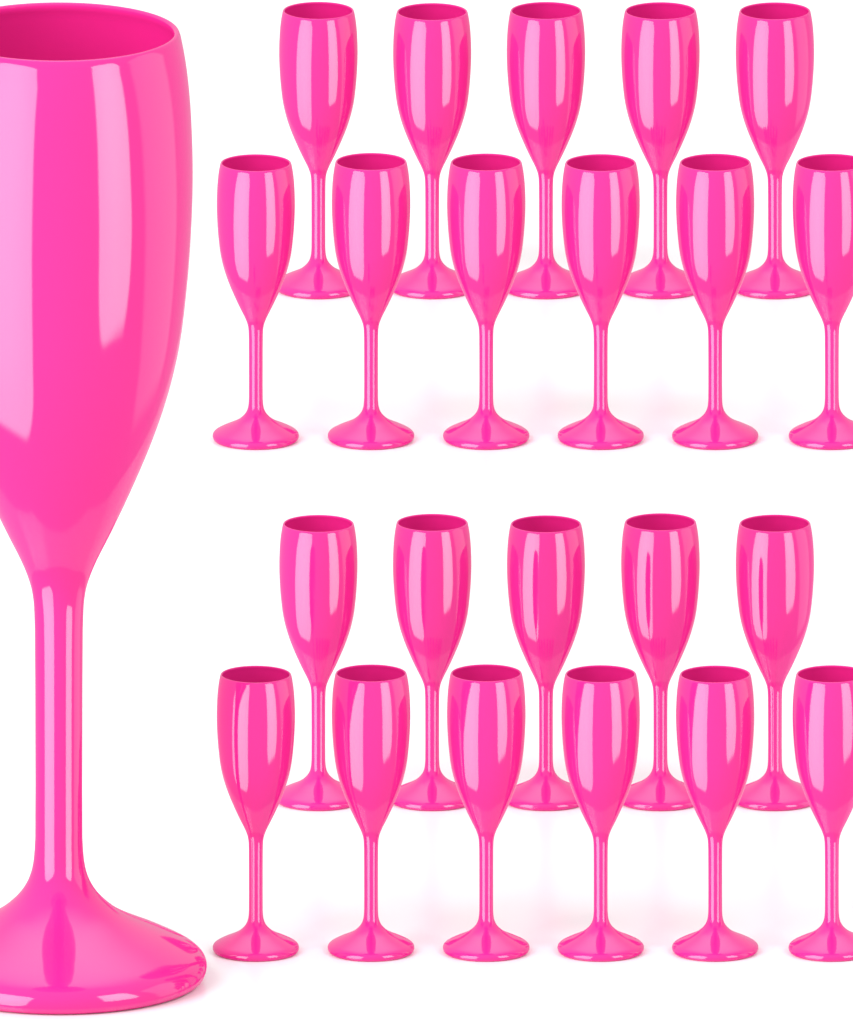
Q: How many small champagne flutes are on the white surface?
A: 22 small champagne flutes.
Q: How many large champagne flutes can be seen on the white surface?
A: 1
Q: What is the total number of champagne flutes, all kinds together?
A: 23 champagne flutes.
